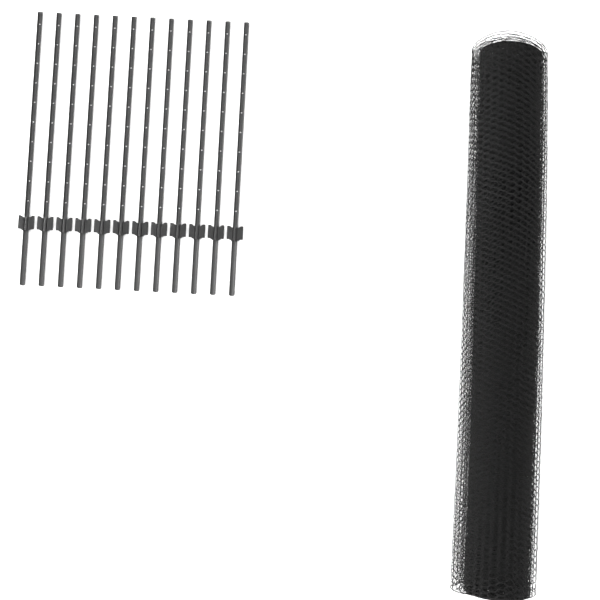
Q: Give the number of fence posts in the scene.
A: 12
